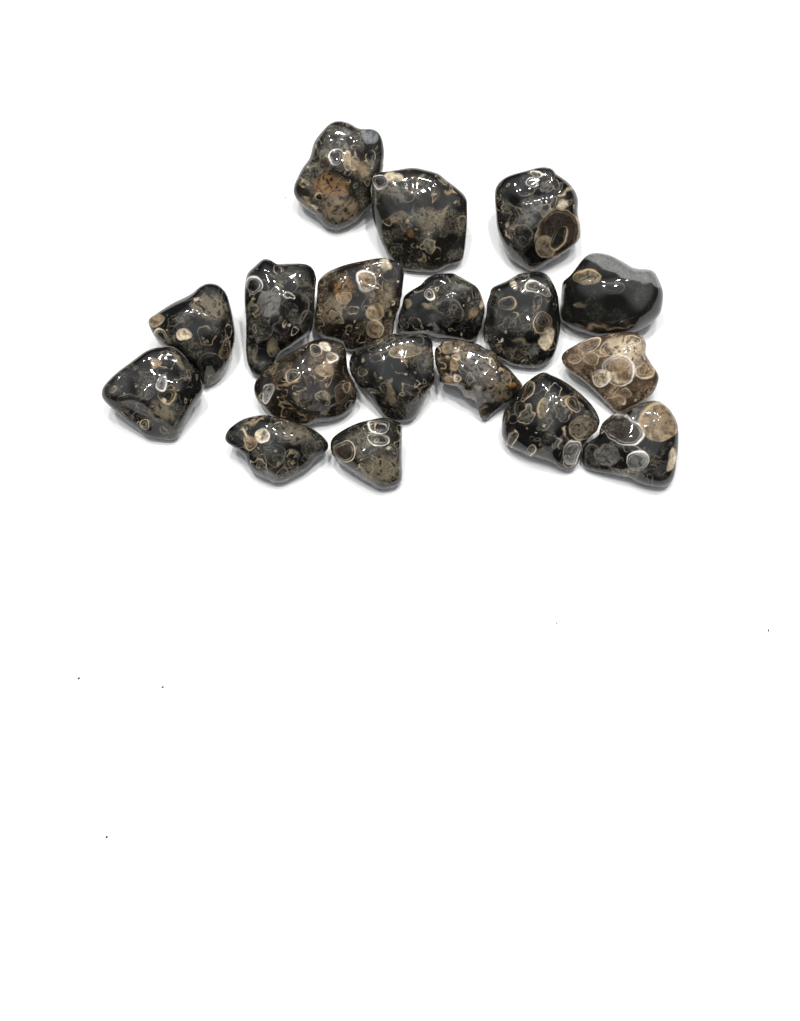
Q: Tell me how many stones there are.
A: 18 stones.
